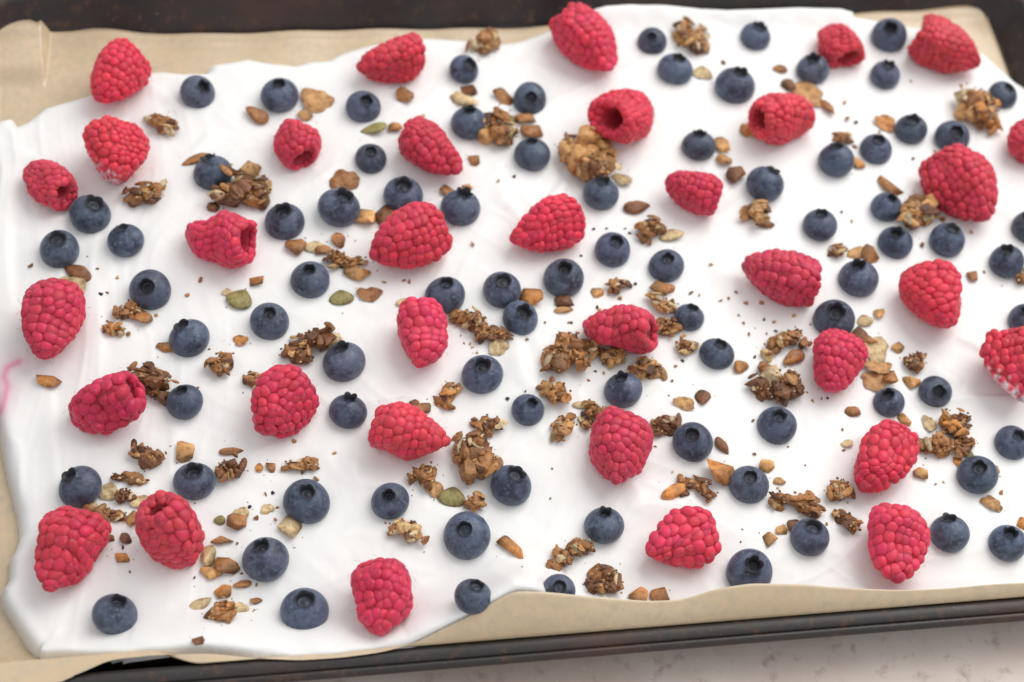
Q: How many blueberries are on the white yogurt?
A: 81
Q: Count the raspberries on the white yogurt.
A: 34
